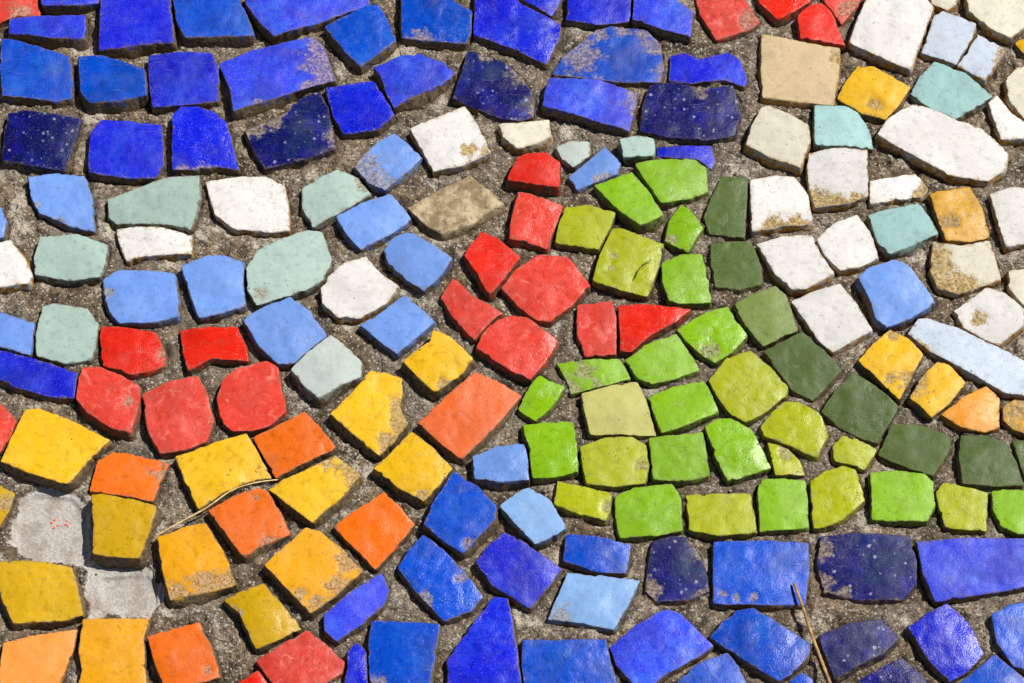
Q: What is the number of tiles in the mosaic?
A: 188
